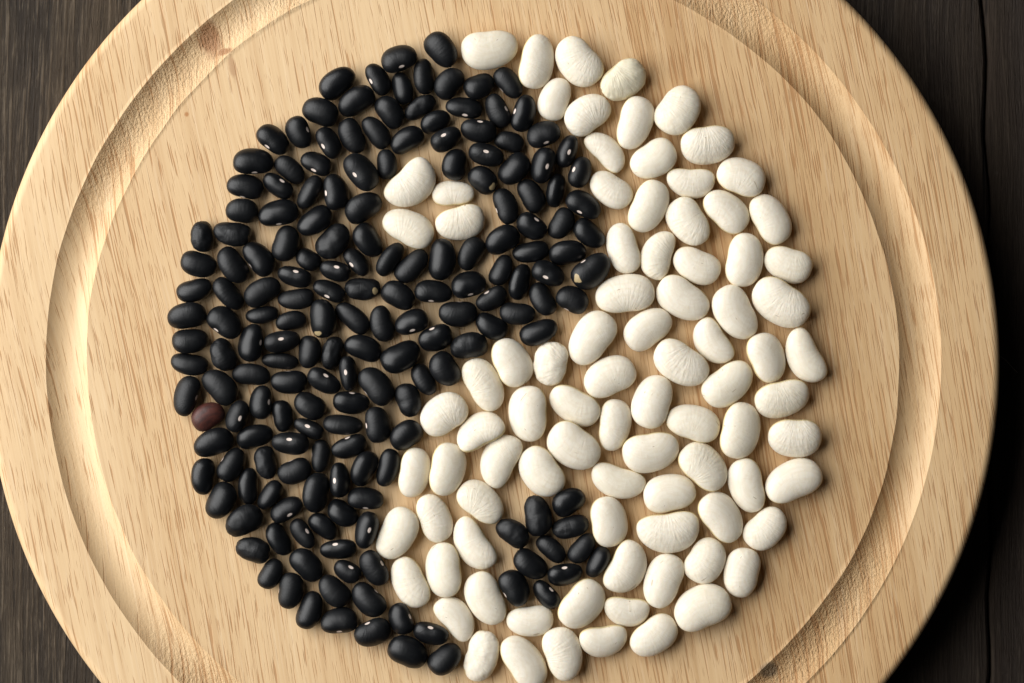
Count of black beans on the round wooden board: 183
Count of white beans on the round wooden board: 88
